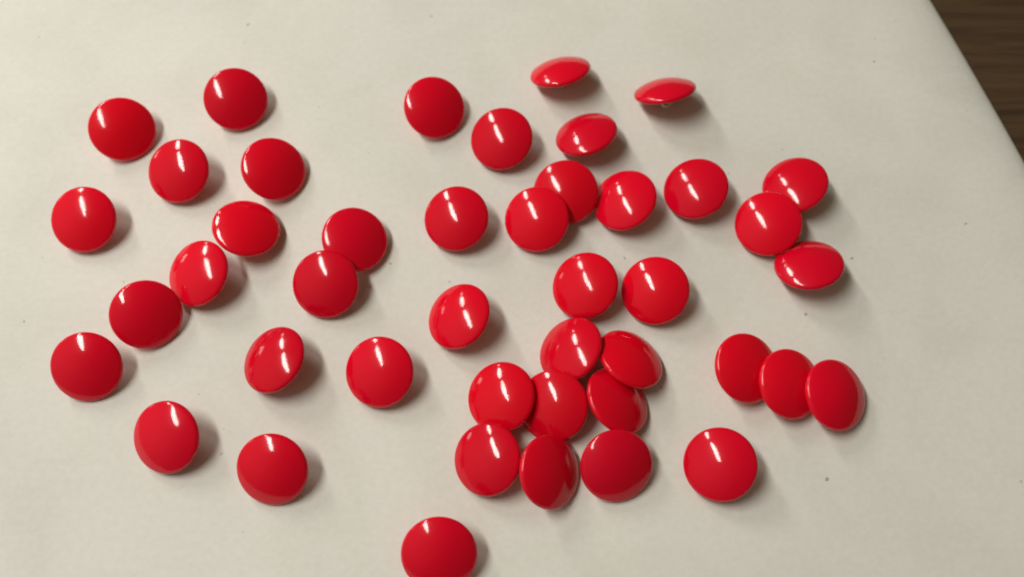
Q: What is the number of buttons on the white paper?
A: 44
